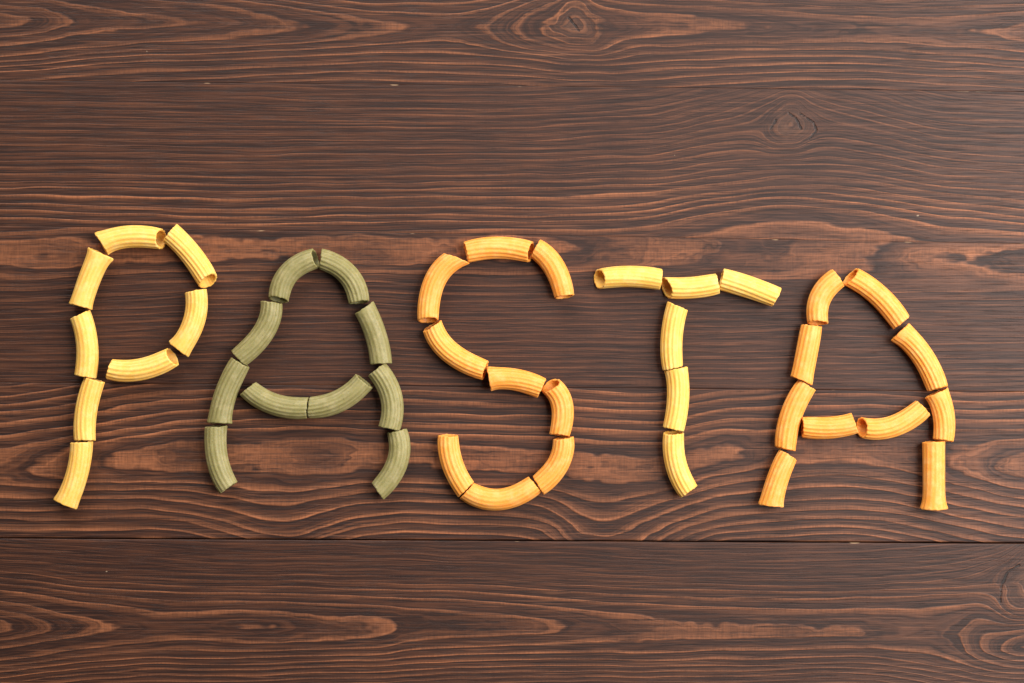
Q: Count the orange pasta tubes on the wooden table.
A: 19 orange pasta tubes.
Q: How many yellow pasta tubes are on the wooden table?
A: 14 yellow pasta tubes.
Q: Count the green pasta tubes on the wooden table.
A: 10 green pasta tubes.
